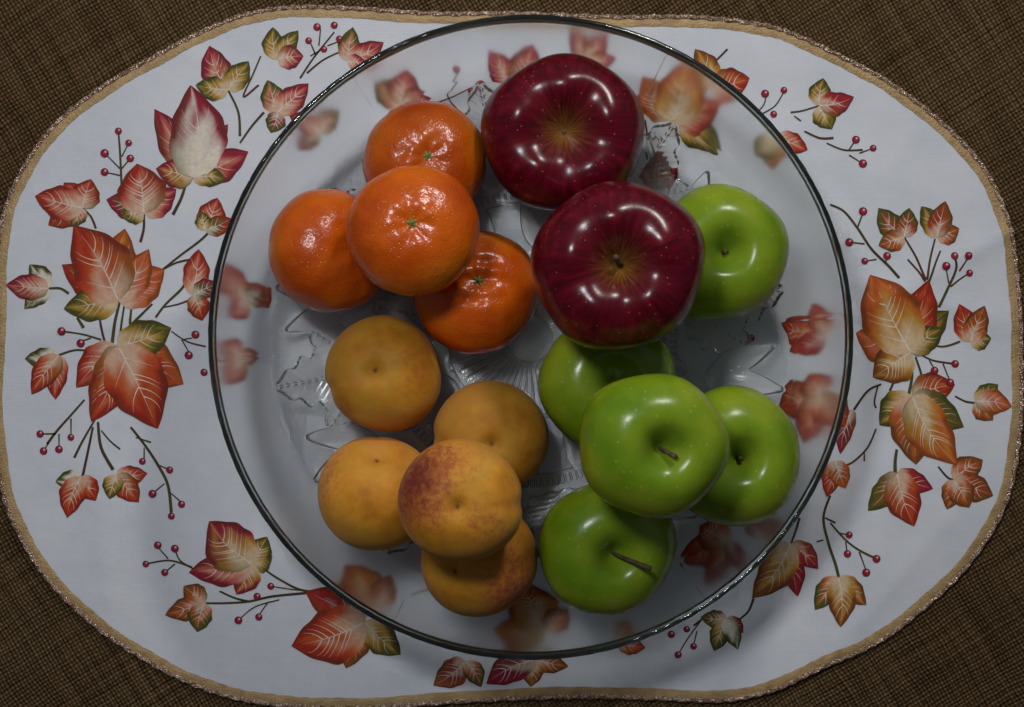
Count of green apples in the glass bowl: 5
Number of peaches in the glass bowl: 5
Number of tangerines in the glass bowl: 4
